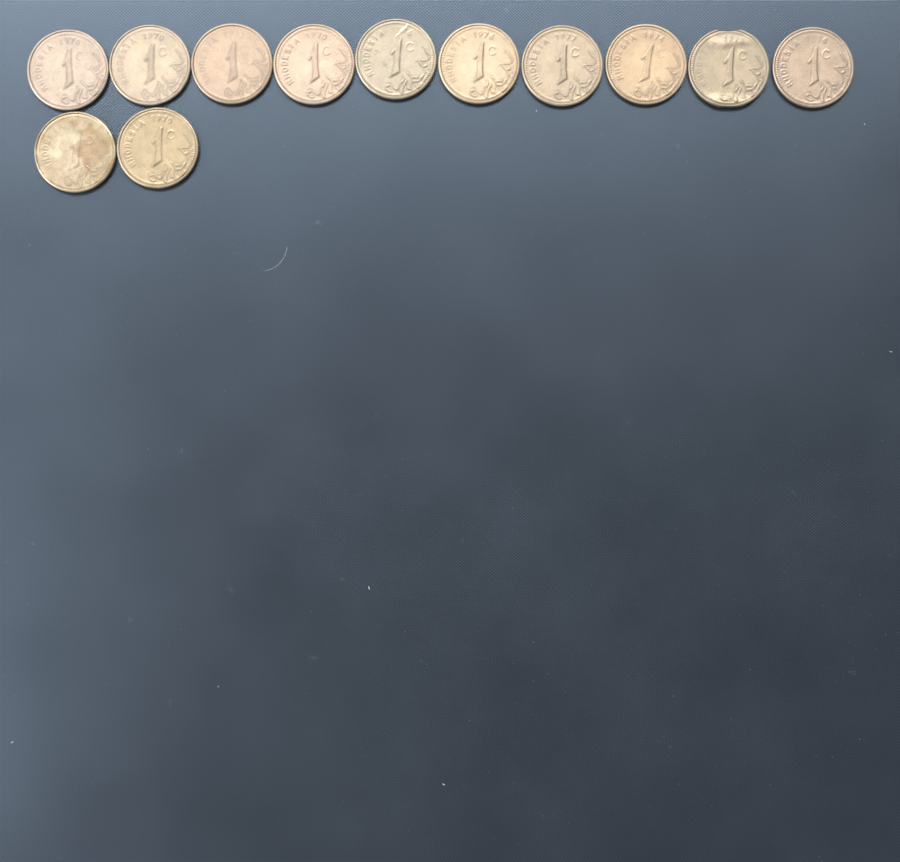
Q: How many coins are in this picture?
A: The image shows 12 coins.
